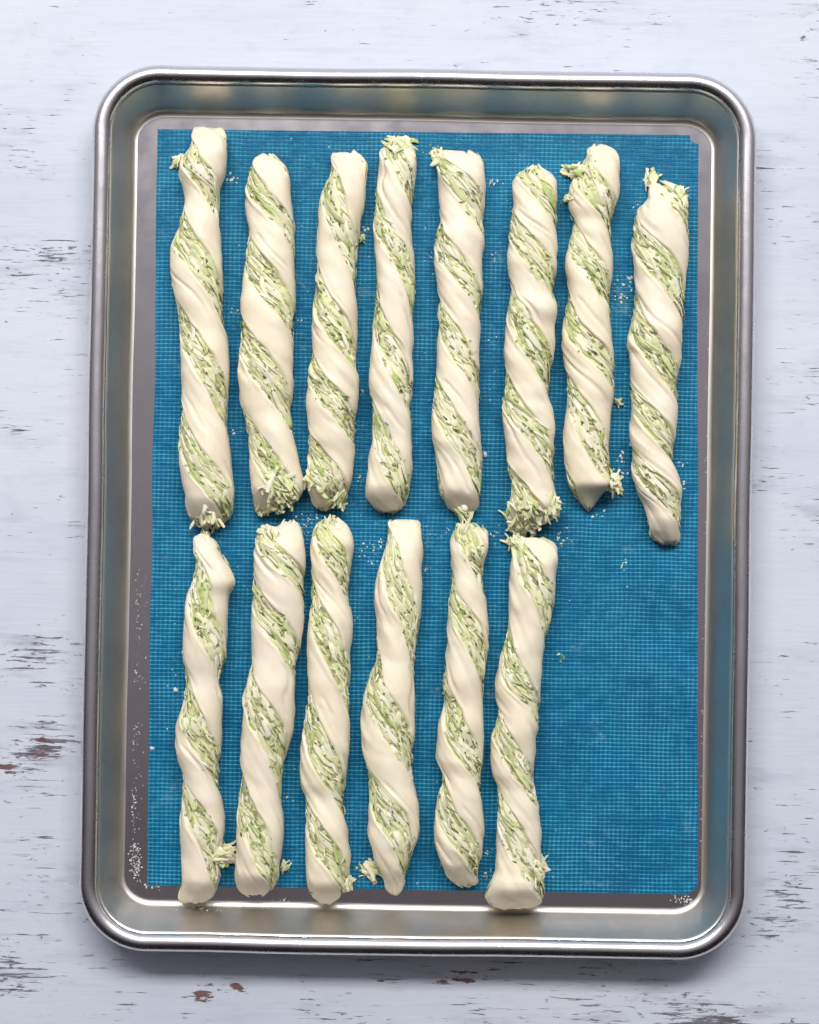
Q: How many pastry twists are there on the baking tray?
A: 14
